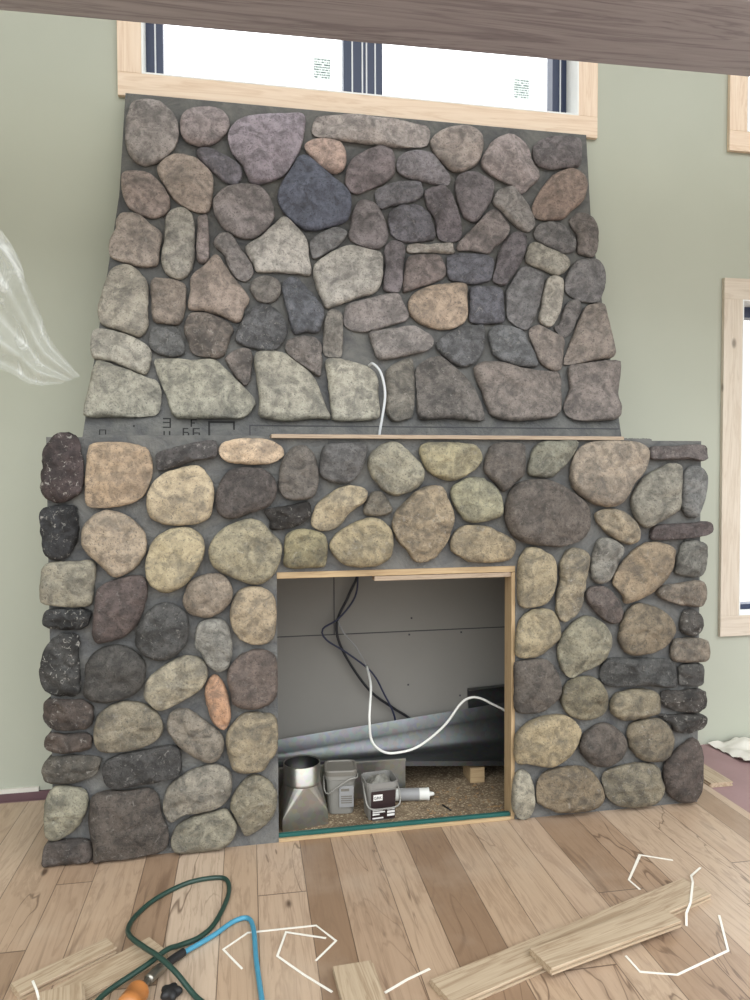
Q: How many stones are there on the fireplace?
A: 152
